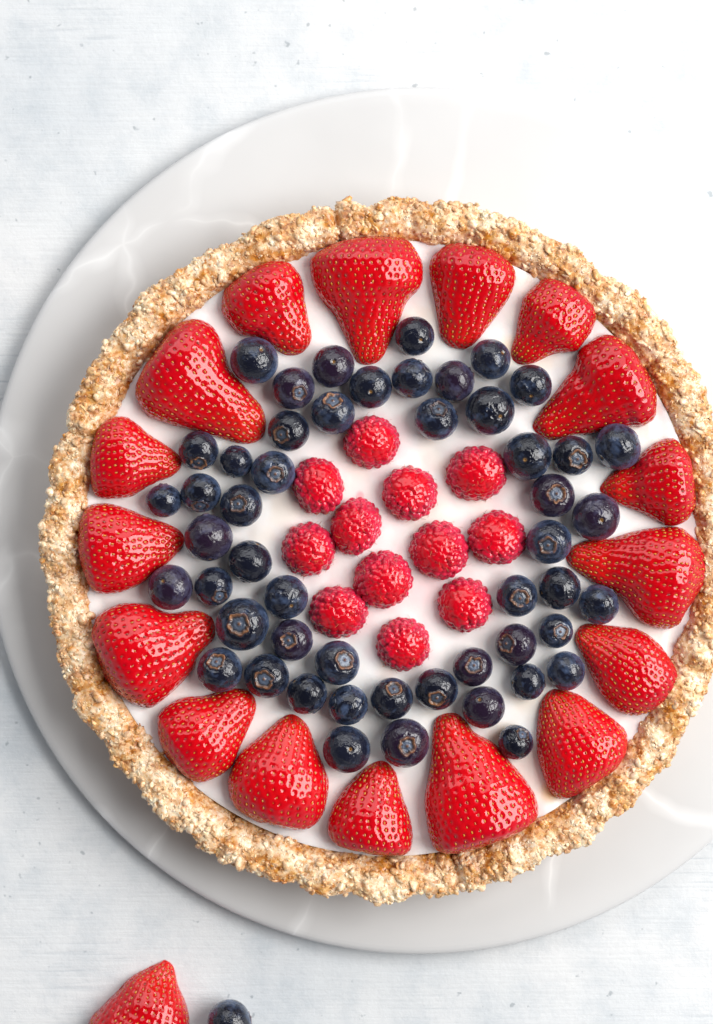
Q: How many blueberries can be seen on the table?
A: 52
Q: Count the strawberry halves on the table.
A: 18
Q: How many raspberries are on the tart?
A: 12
